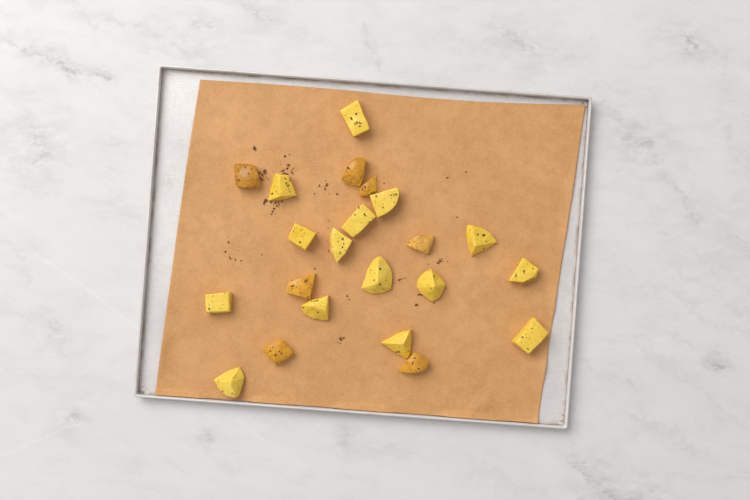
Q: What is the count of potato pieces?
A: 22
